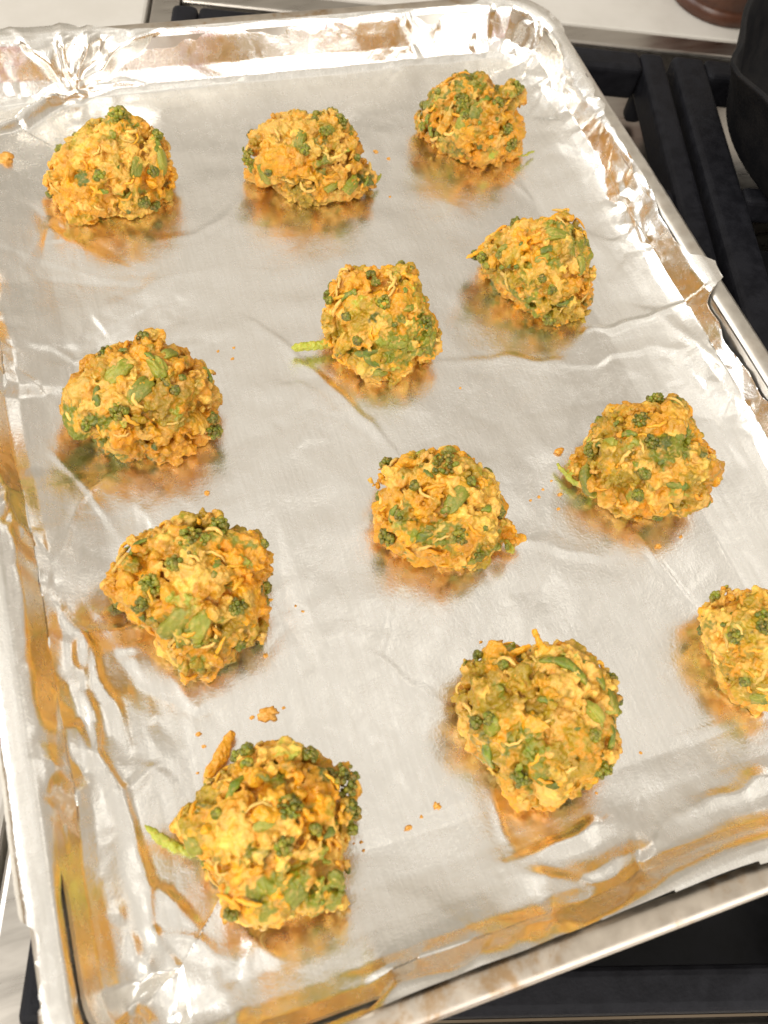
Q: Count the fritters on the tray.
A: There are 12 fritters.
